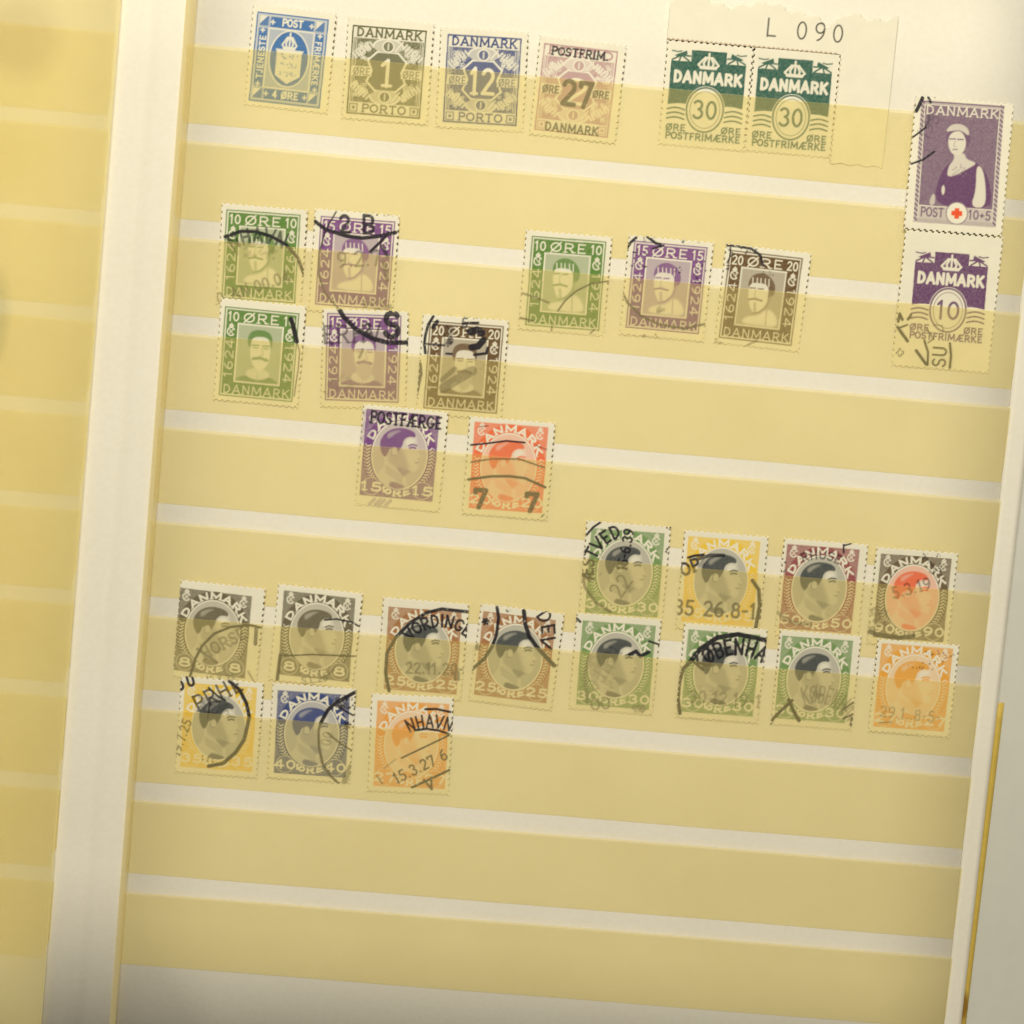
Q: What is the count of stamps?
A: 33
